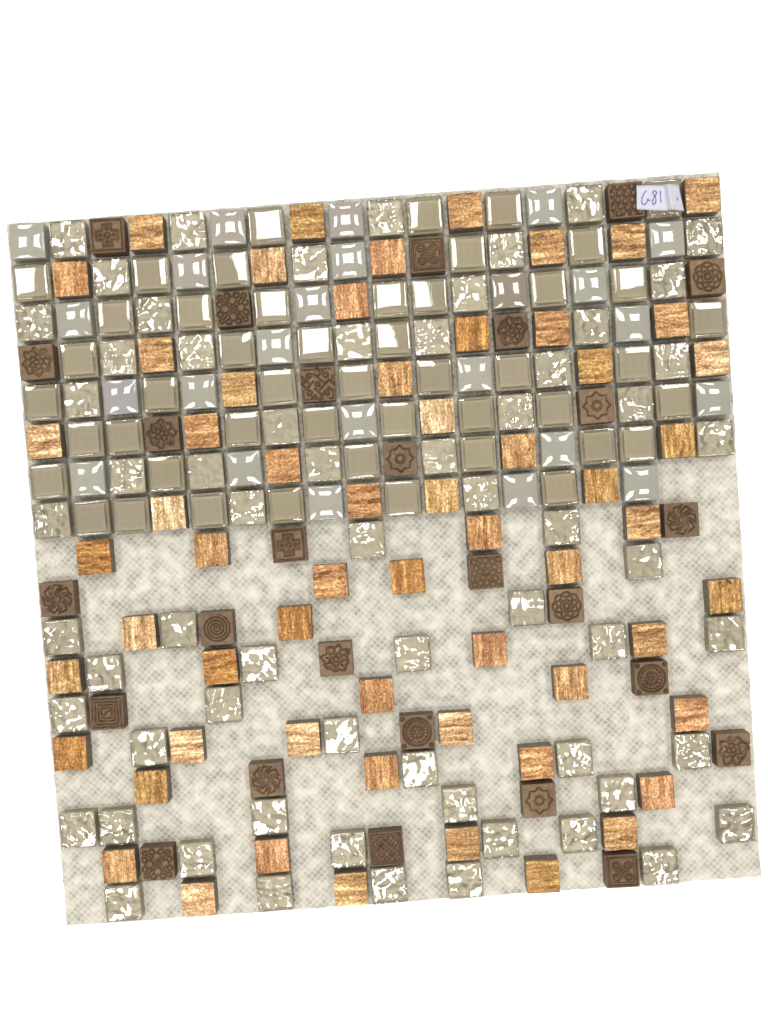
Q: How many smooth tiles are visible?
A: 72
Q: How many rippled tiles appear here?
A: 64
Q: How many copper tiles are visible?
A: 60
